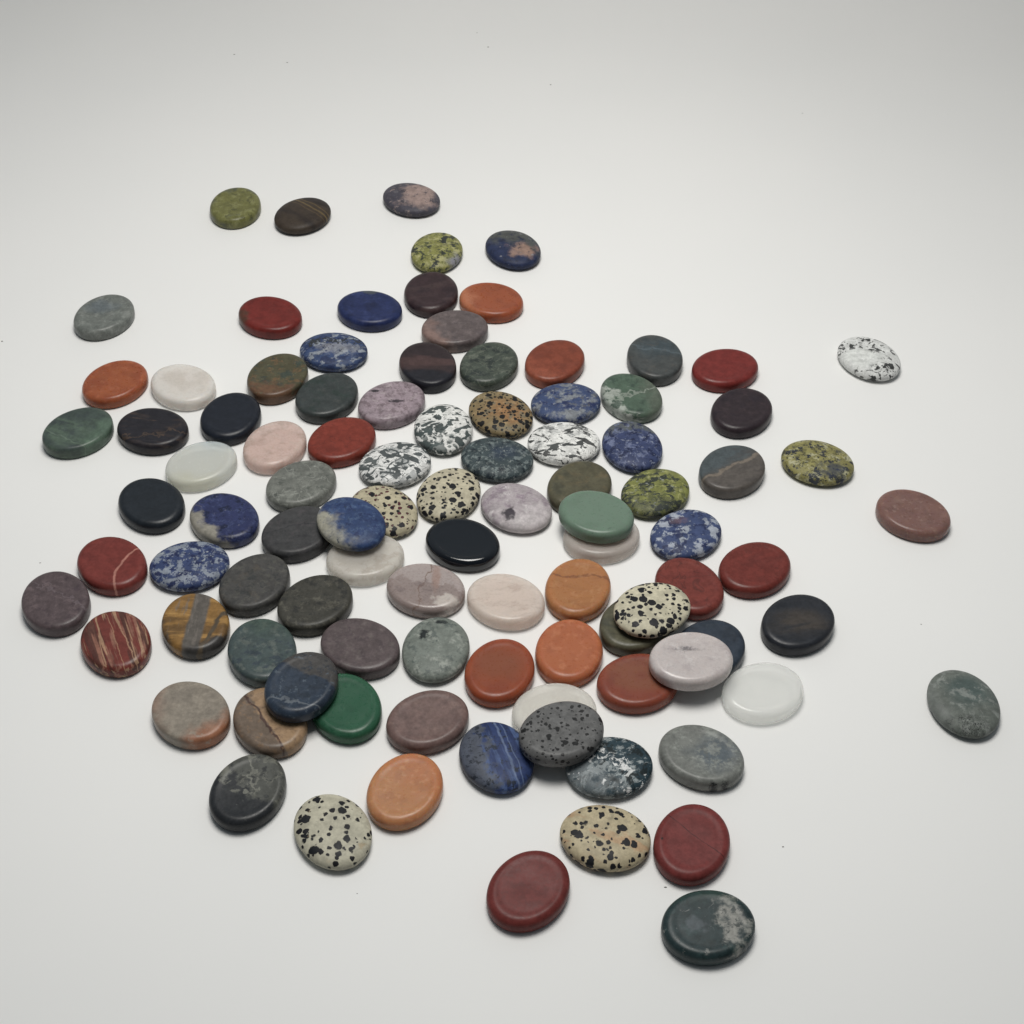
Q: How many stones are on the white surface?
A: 98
